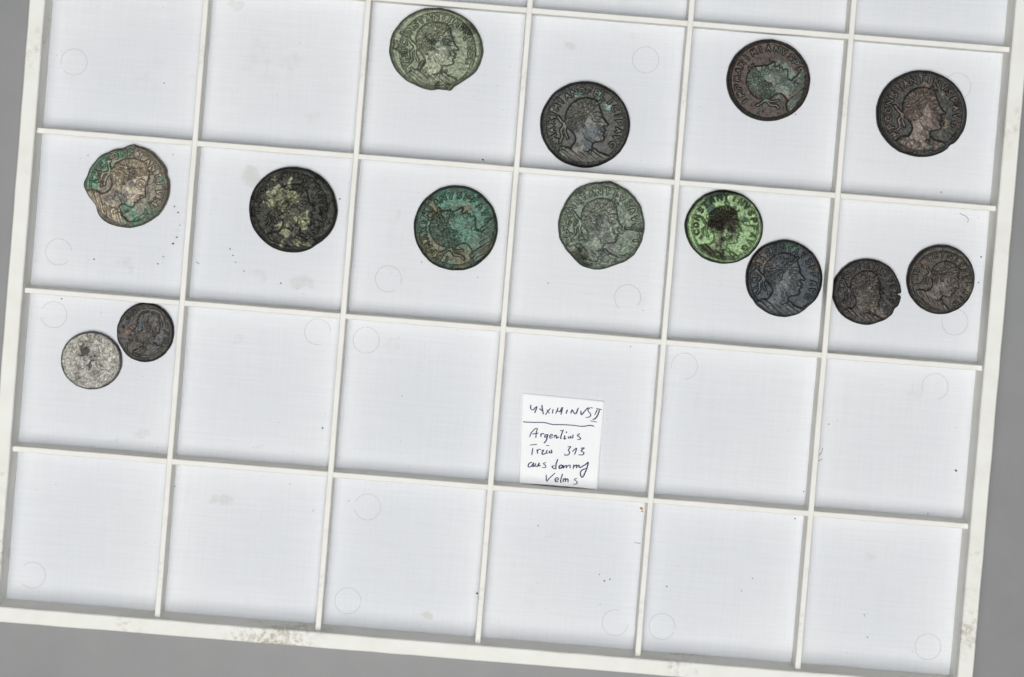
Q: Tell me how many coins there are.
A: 14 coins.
